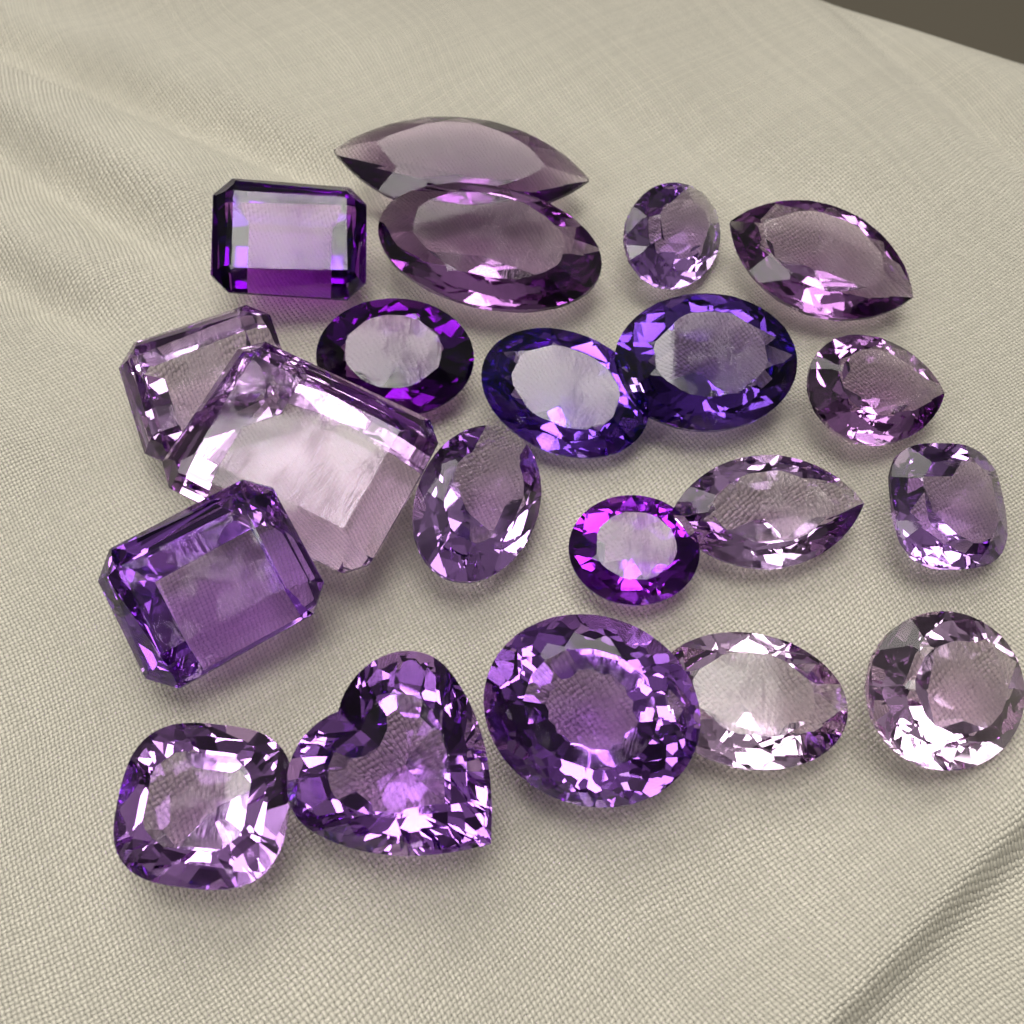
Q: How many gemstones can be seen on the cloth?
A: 21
